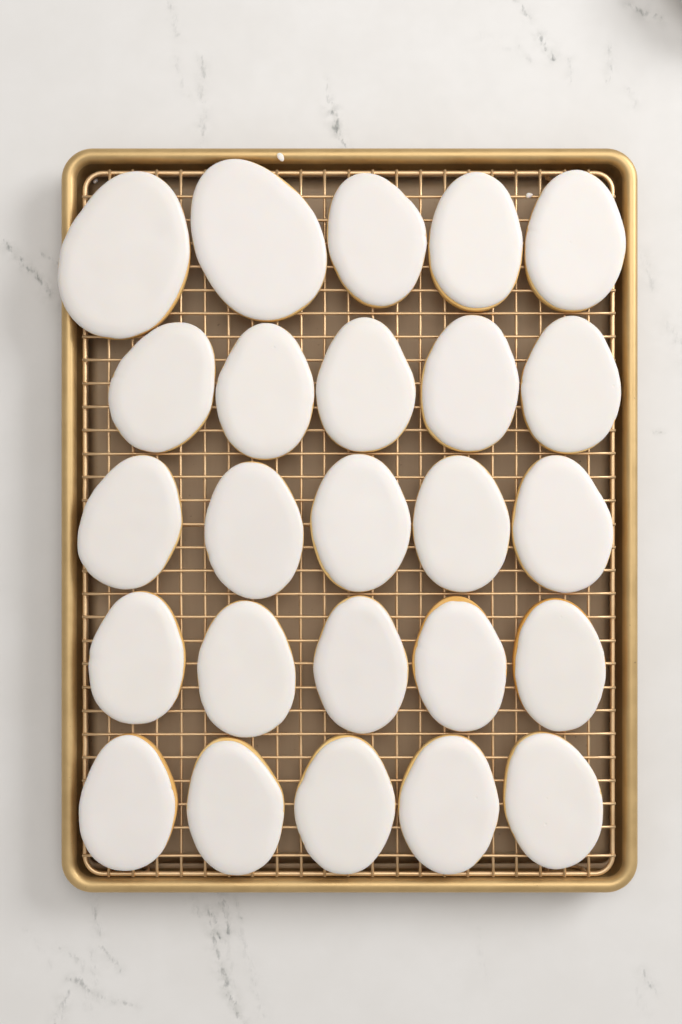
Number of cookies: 25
